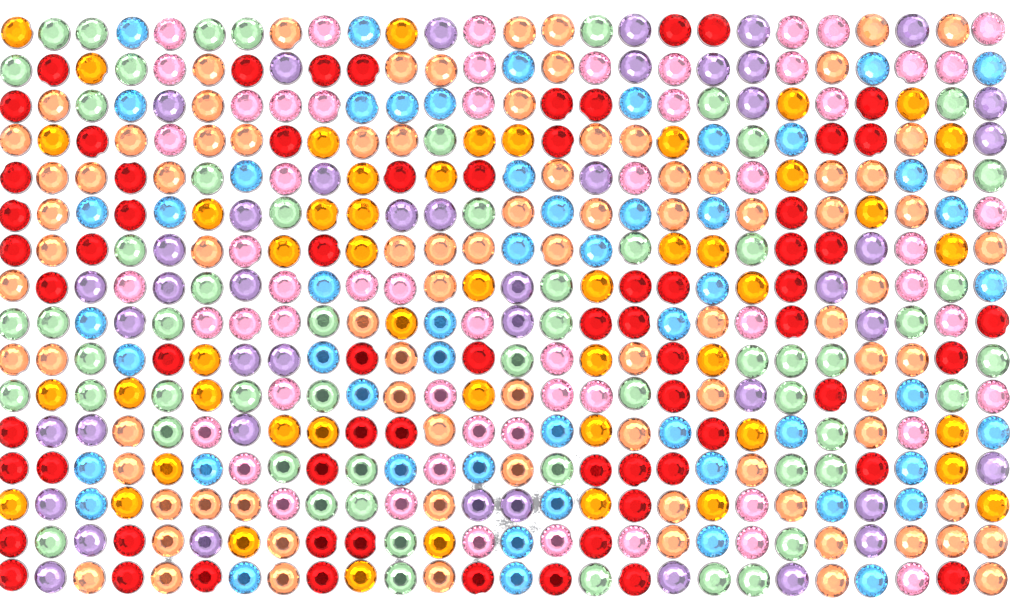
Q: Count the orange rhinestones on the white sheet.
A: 88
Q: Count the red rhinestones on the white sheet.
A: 67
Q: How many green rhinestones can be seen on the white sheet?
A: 58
